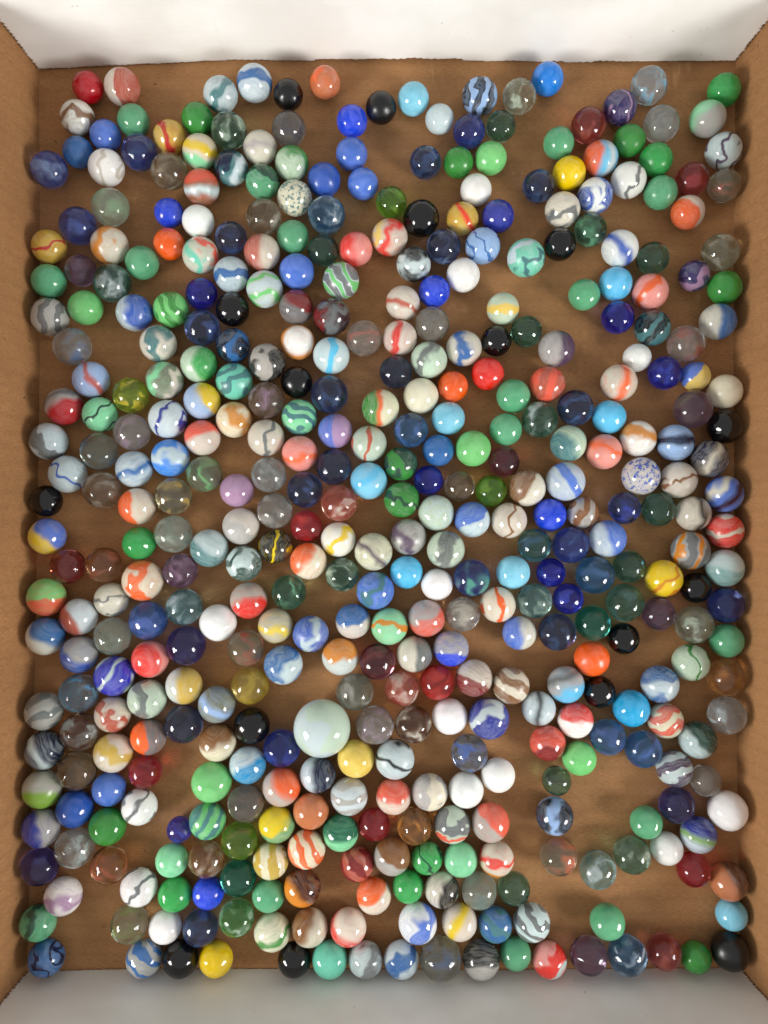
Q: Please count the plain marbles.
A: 98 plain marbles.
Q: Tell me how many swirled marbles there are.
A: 200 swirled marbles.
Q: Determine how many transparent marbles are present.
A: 132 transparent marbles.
